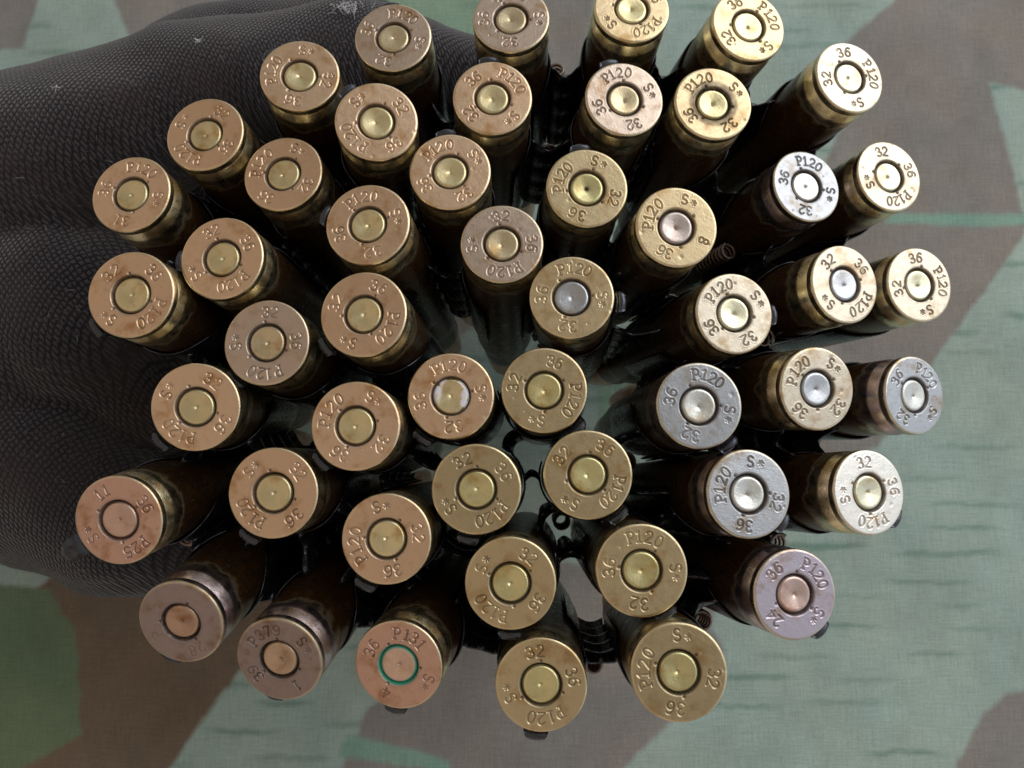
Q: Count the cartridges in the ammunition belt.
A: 50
